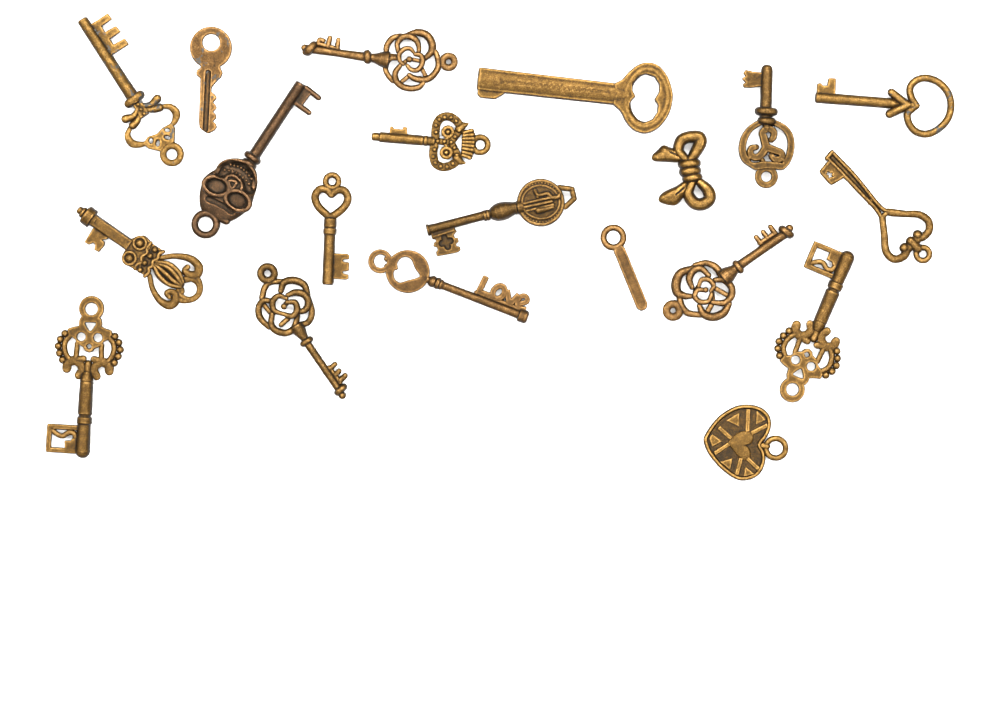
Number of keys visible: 17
